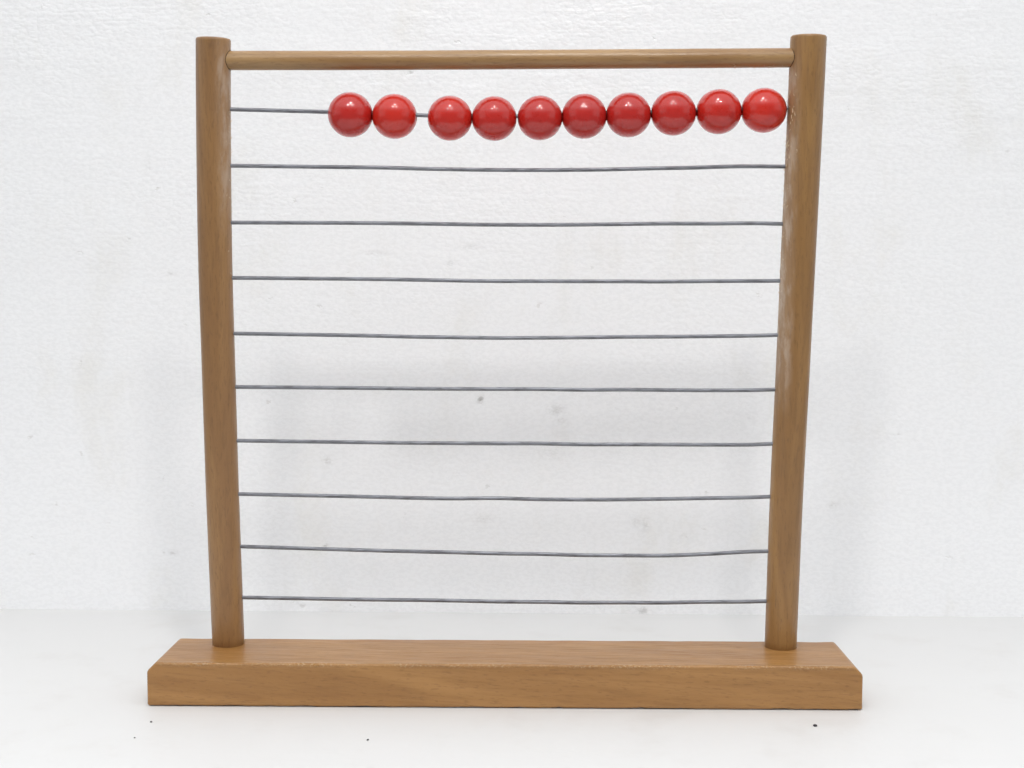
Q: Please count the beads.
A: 10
